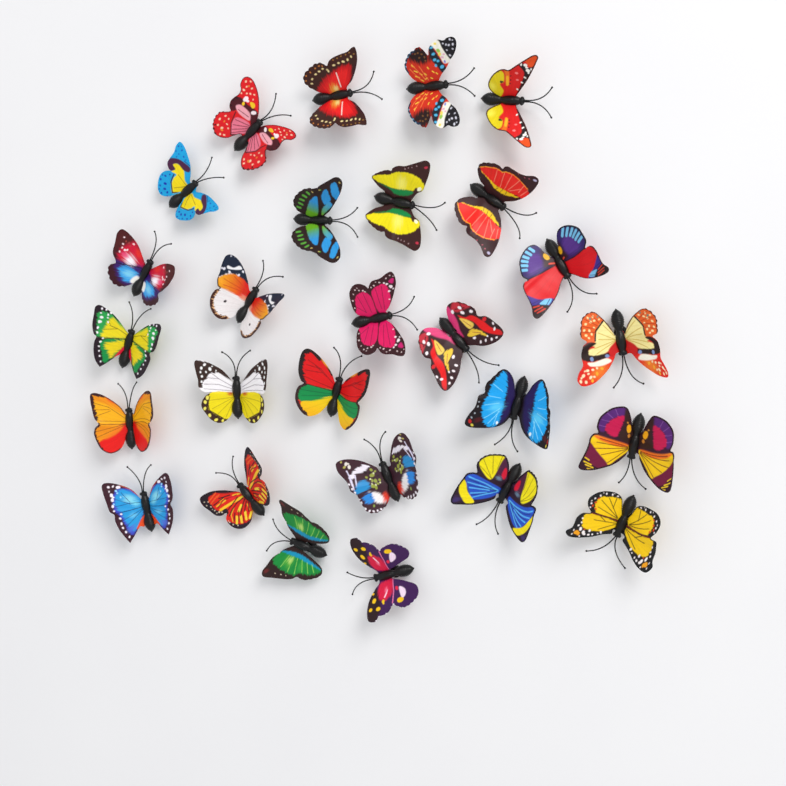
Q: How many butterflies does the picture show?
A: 27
